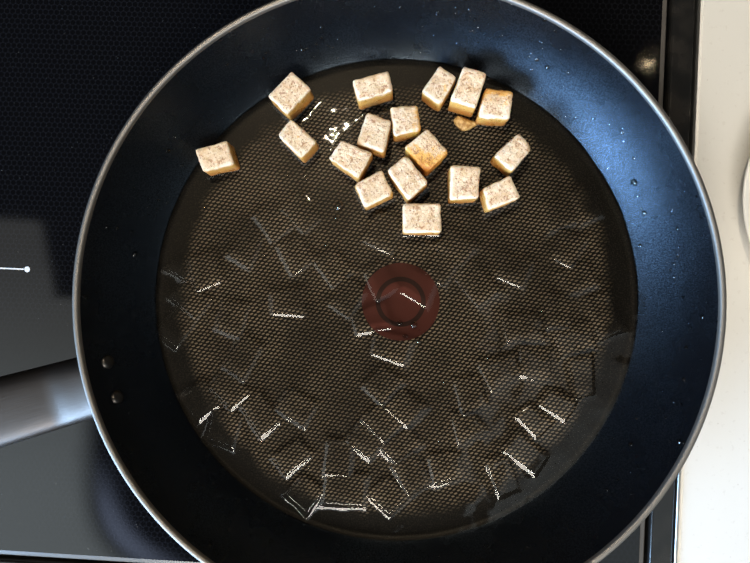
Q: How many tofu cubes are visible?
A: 17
